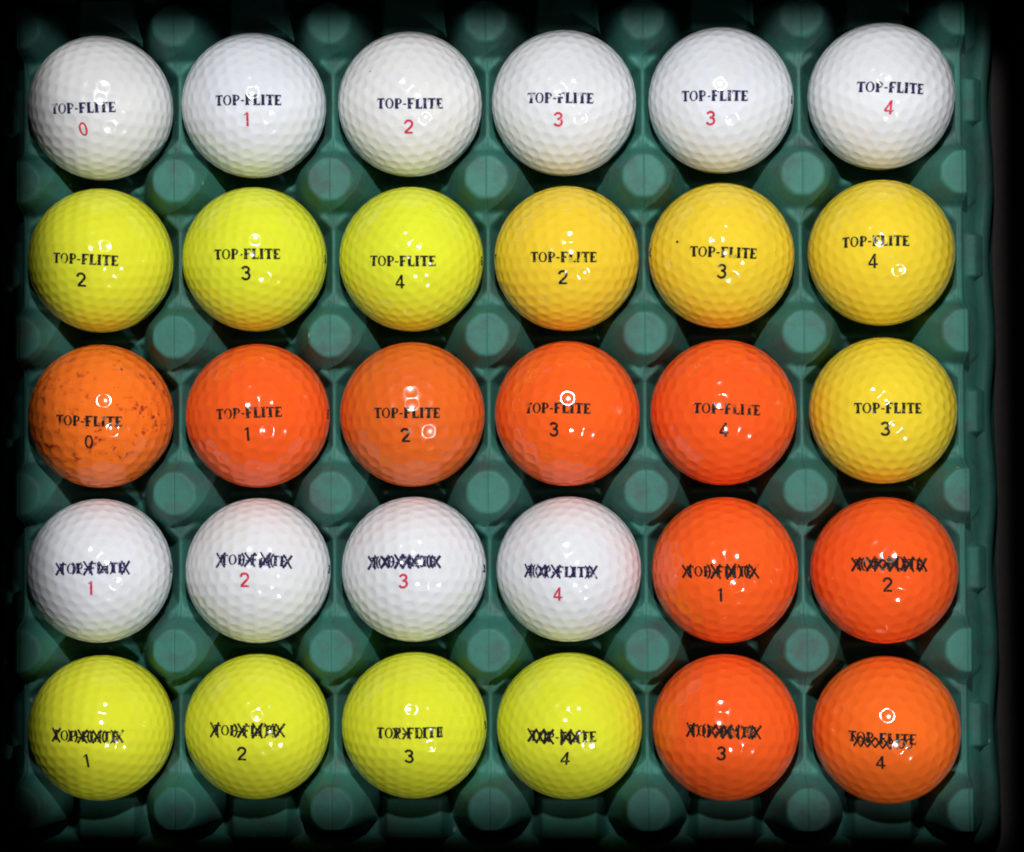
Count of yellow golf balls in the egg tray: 11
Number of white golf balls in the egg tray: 10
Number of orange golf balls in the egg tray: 9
